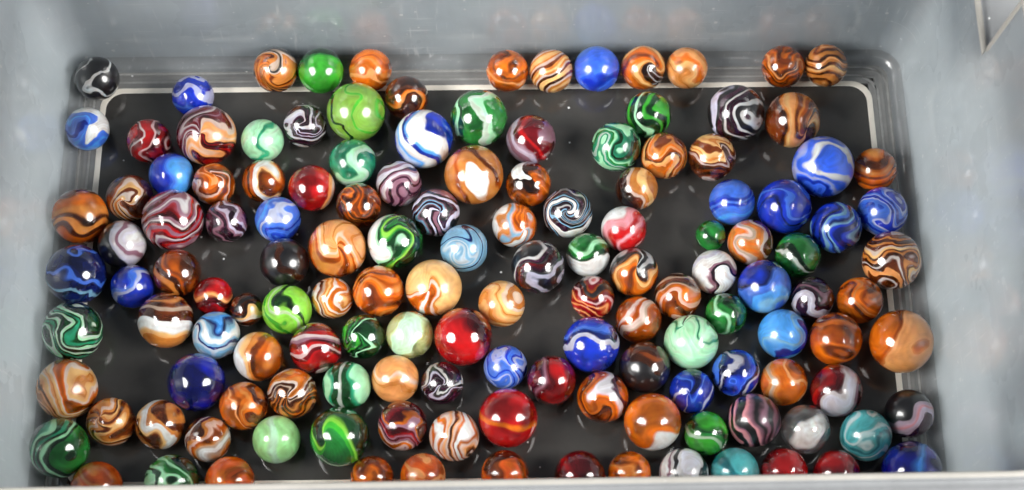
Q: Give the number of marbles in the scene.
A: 139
